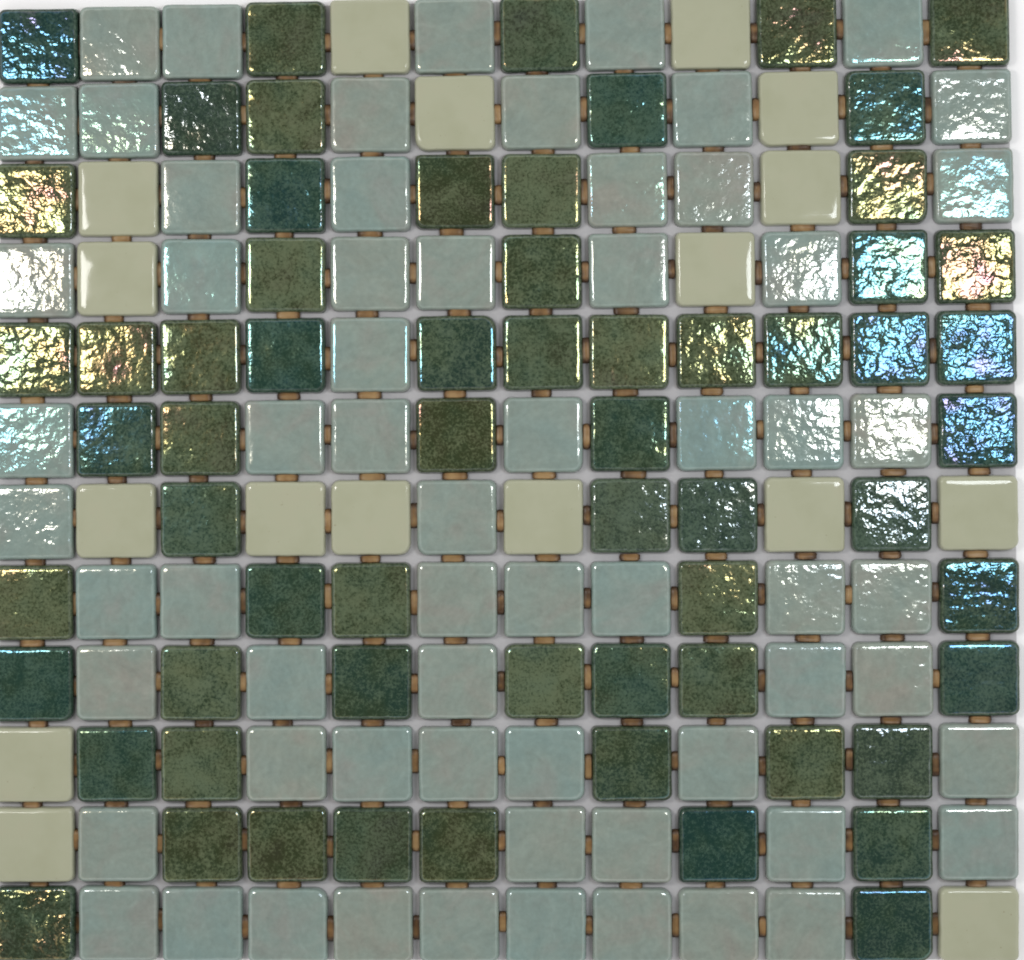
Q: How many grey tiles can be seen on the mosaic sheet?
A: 64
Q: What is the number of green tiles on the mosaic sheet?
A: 63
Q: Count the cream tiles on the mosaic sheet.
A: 17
